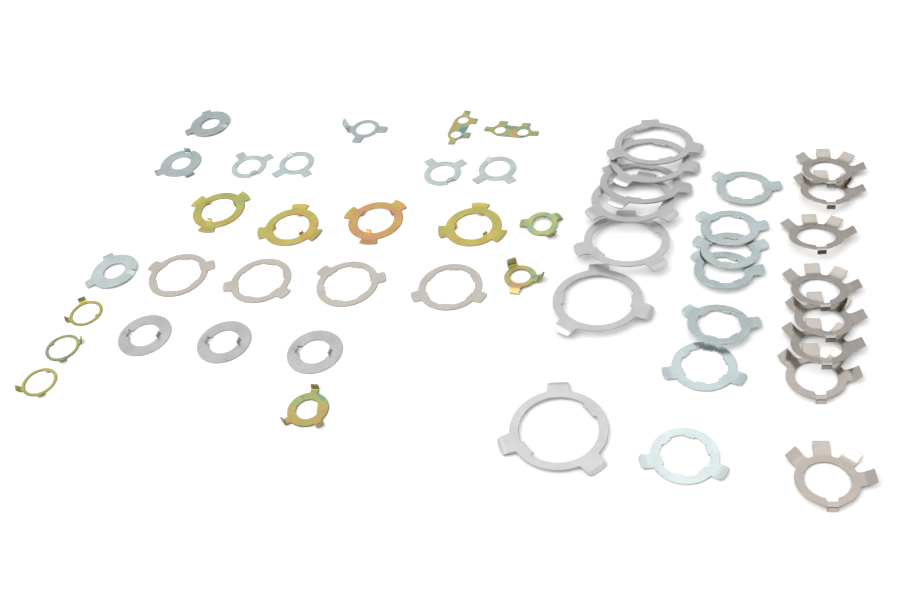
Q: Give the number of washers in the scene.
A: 49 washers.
